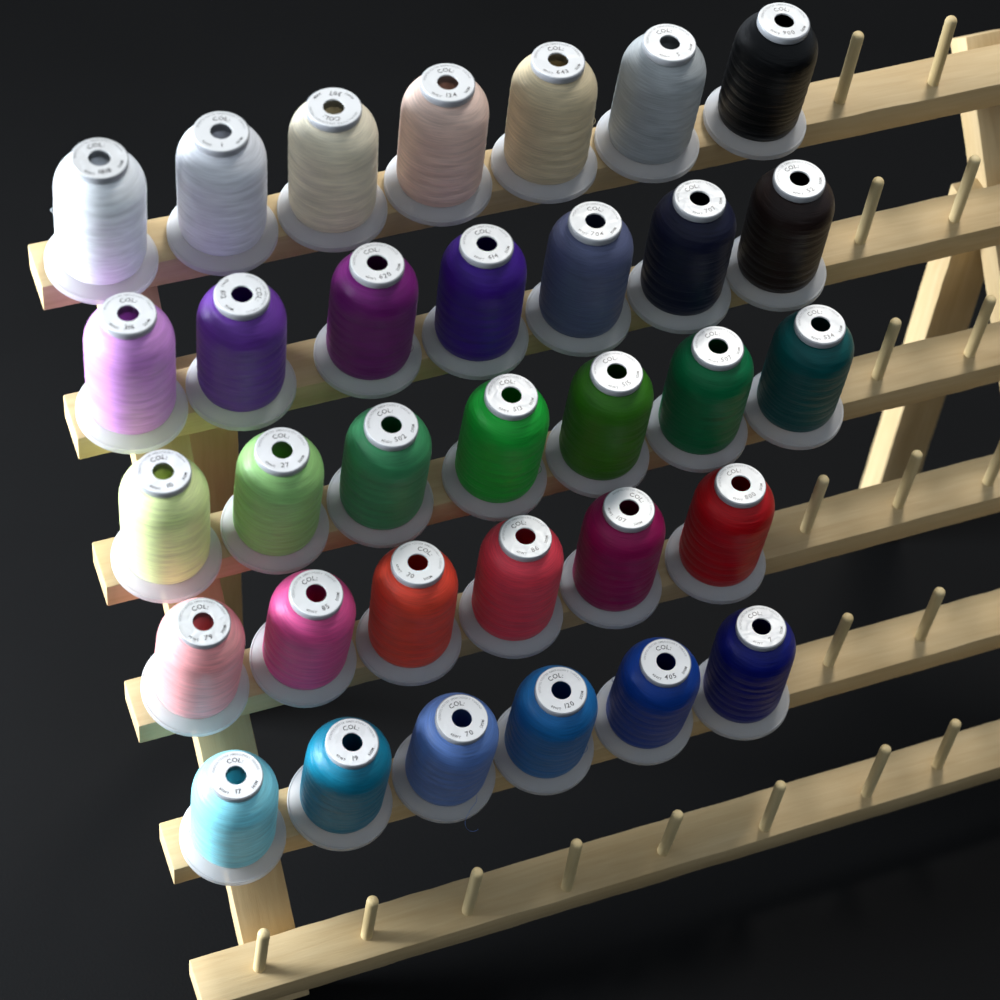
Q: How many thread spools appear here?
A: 33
